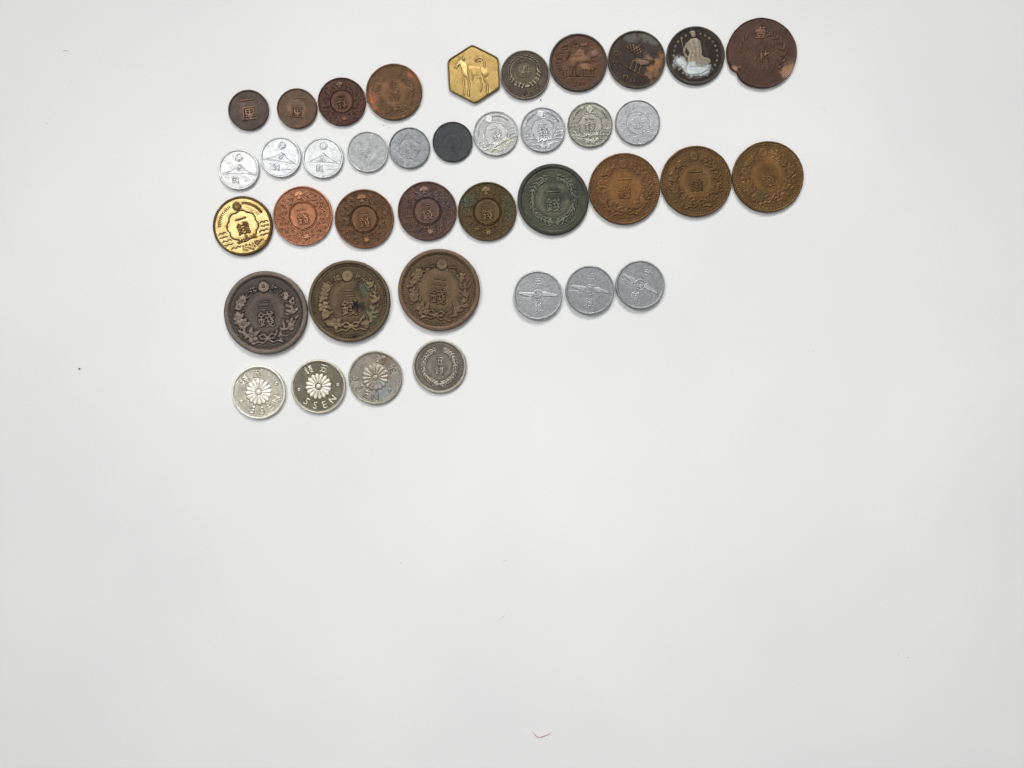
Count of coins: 39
